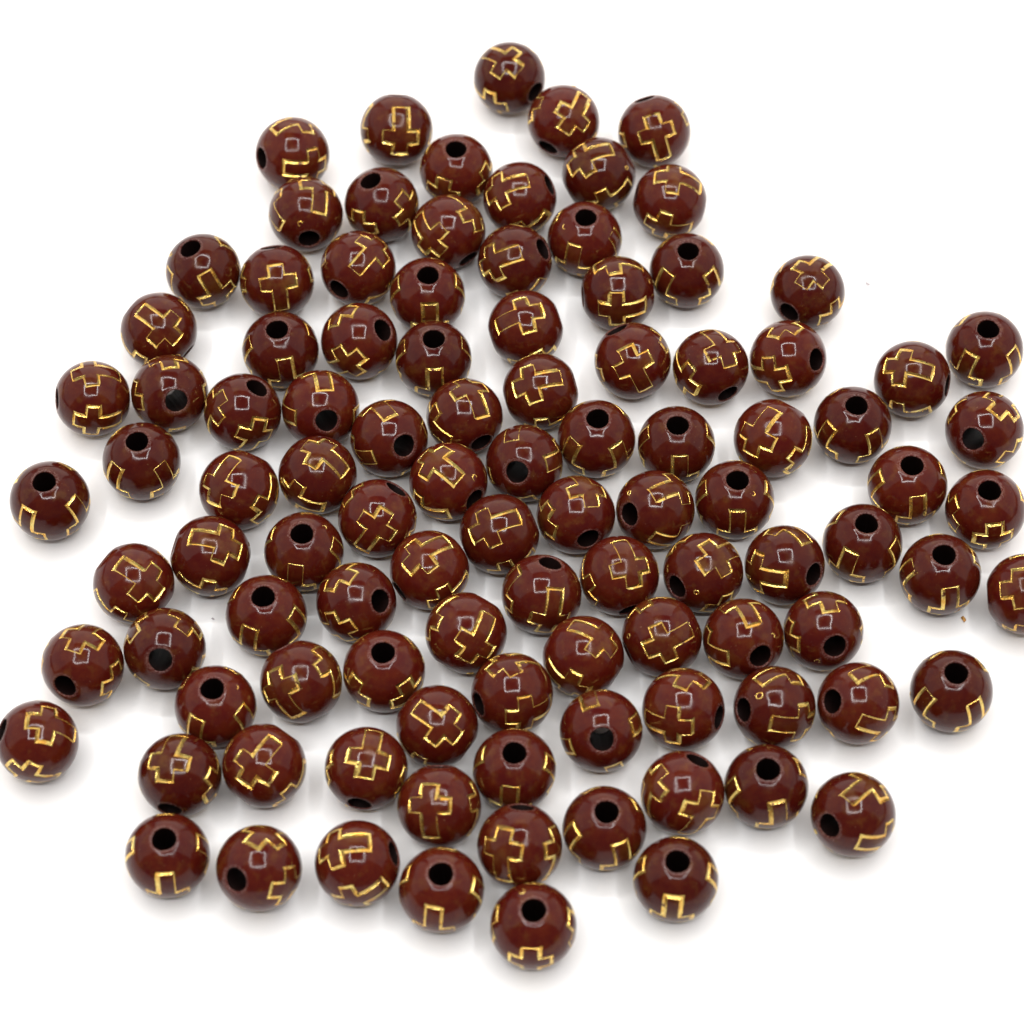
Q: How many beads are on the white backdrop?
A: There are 103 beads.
